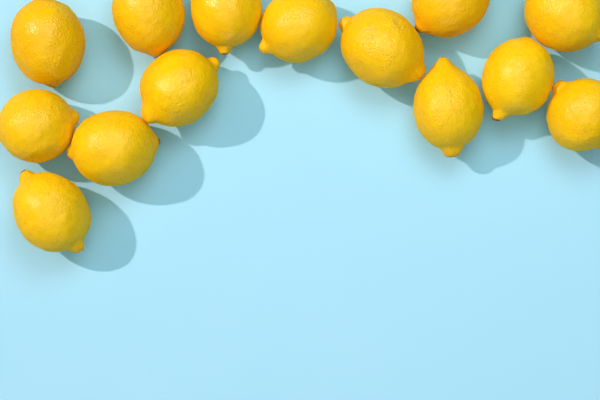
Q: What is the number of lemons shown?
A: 14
